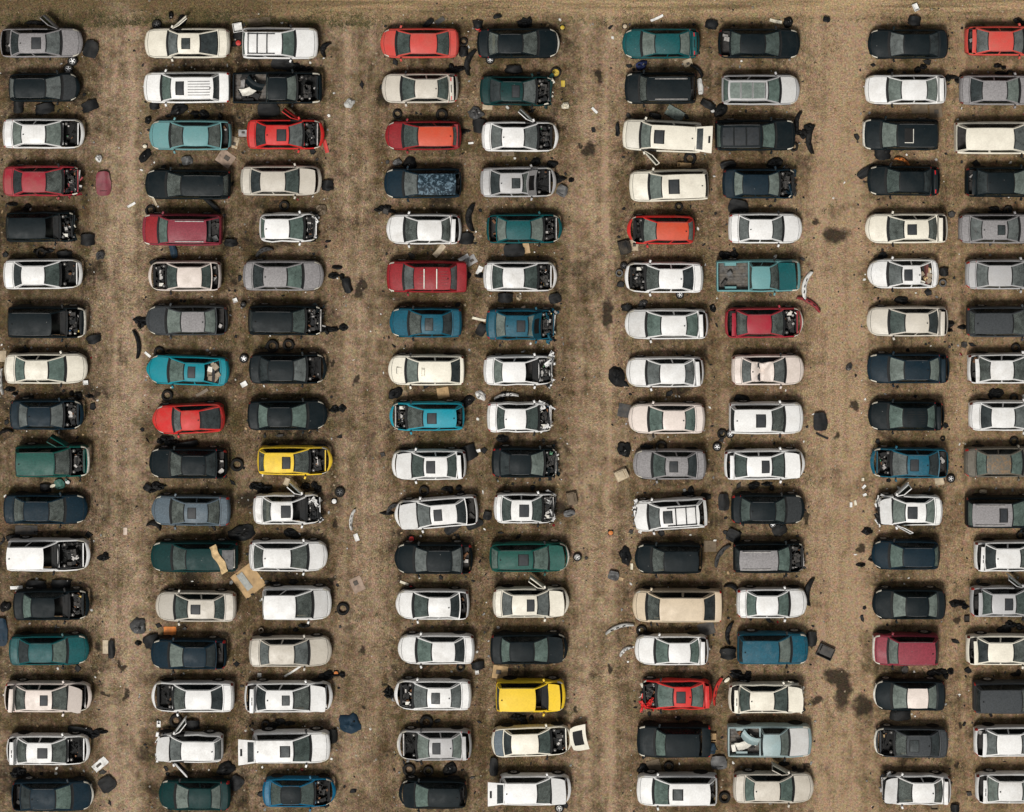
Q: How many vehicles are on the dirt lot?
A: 153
